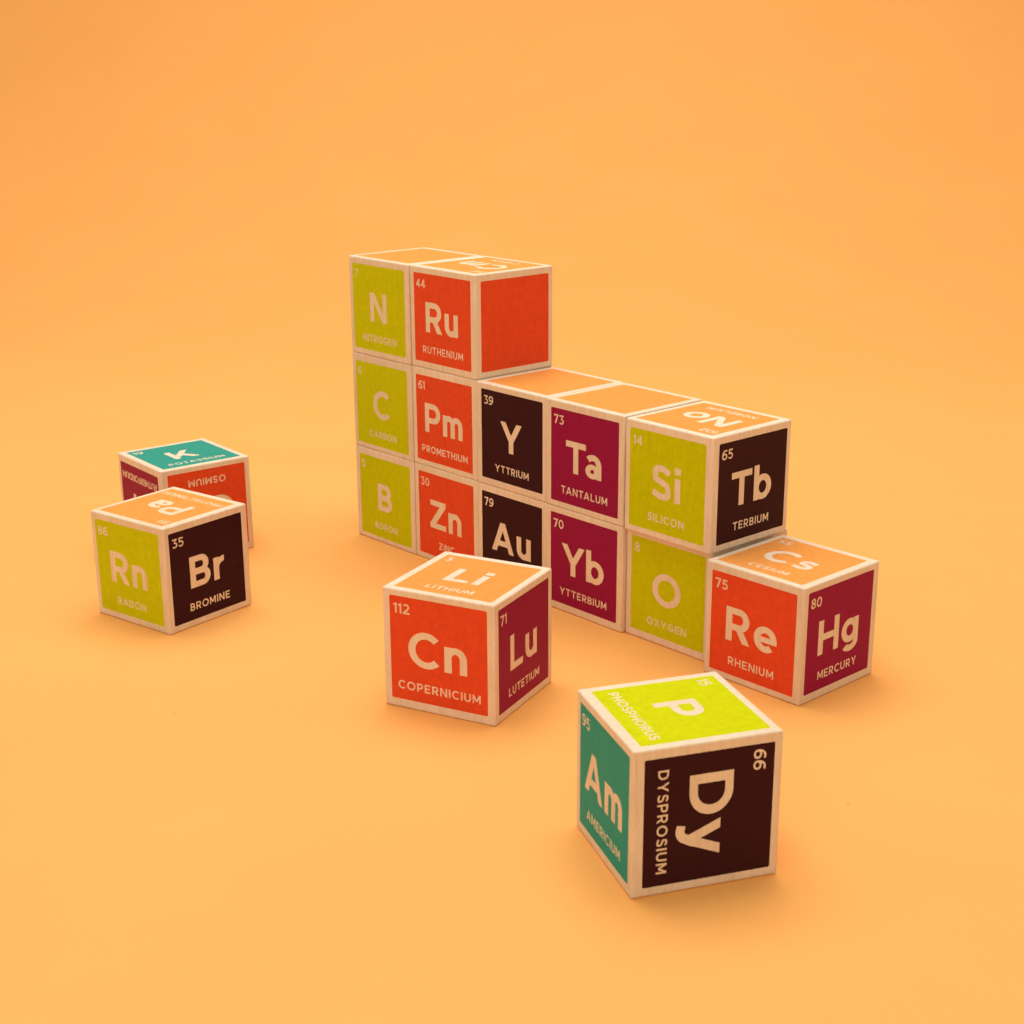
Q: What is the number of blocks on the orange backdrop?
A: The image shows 17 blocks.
